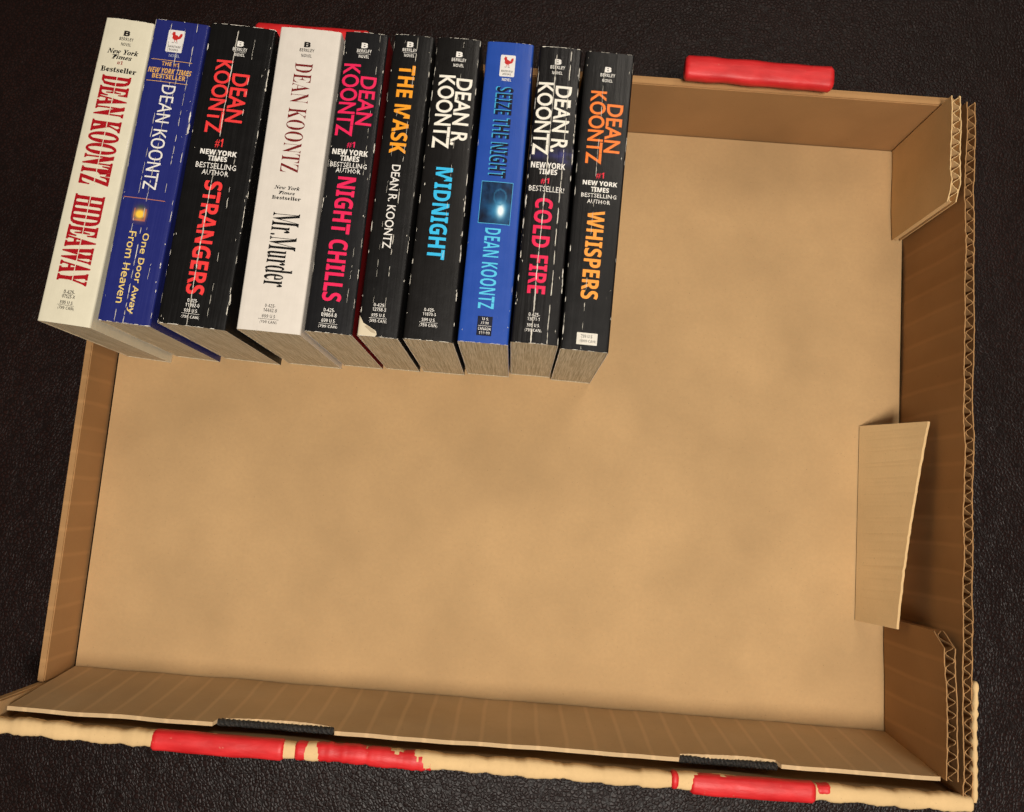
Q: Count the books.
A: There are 10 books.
